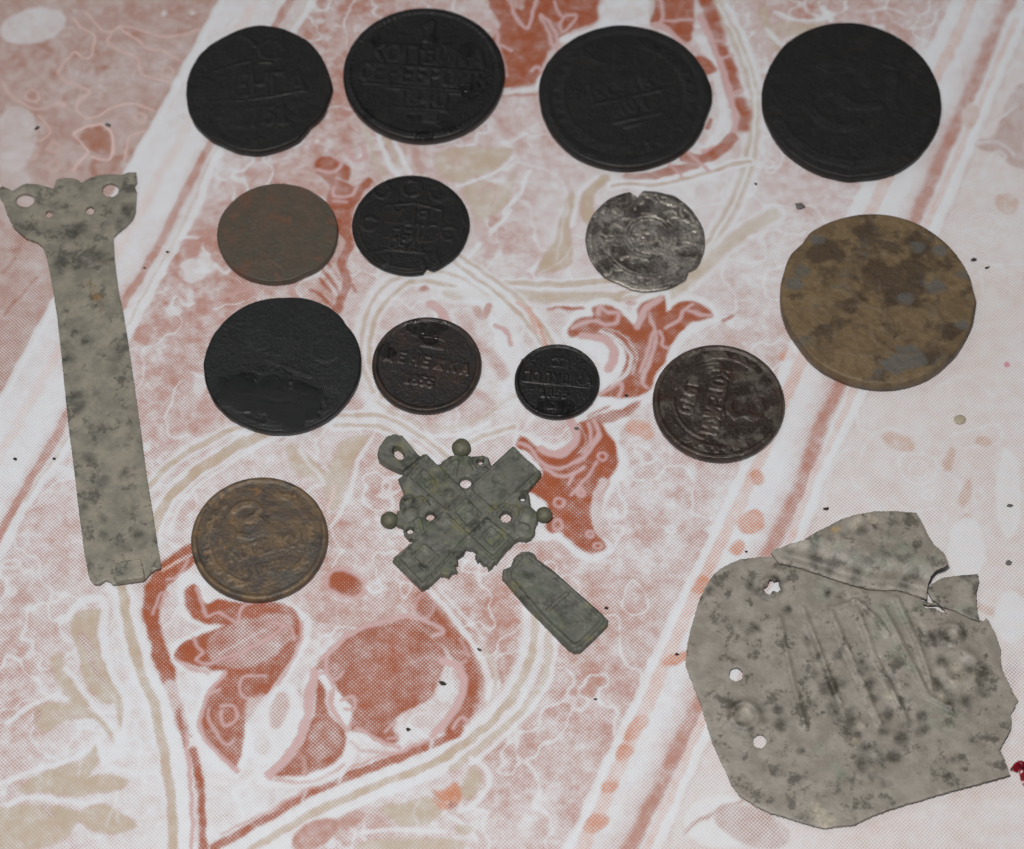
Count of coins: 13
